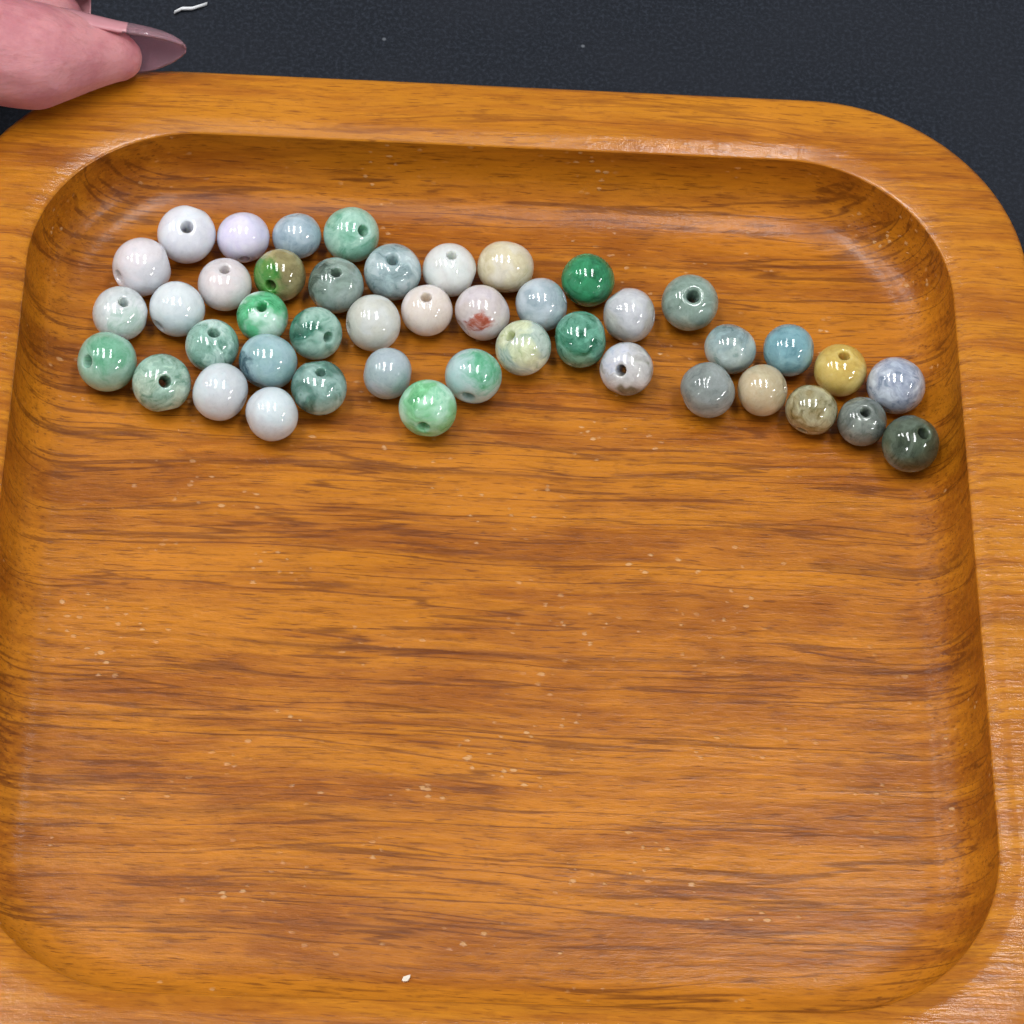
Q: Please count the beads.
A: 44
